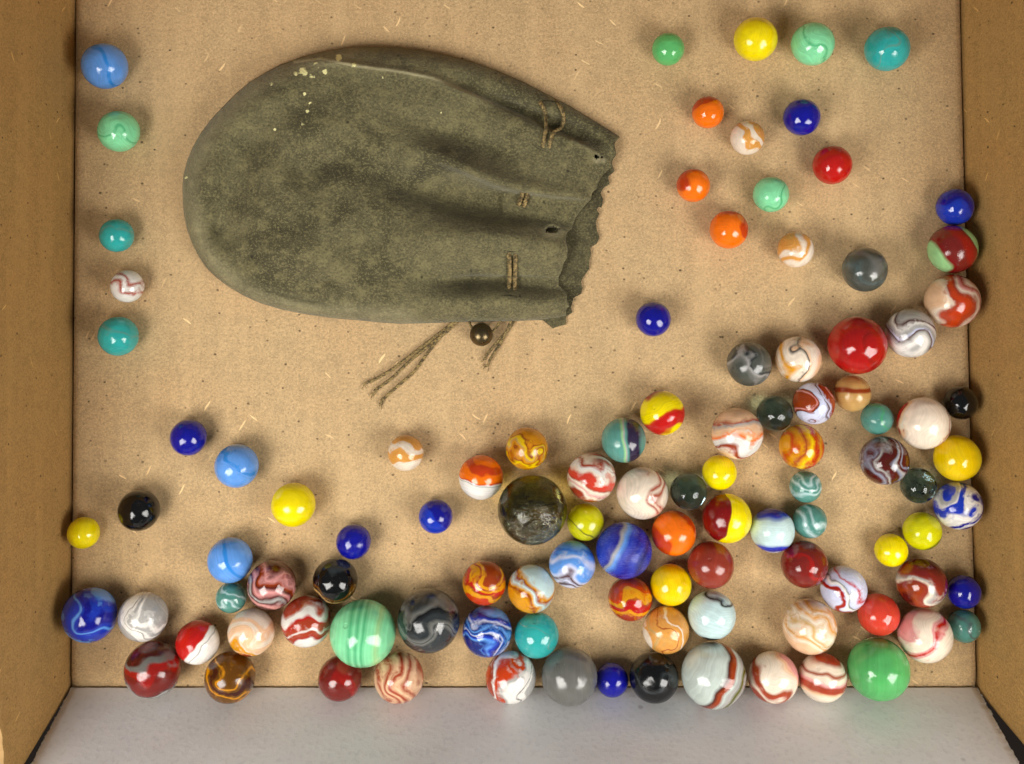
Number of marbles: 105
